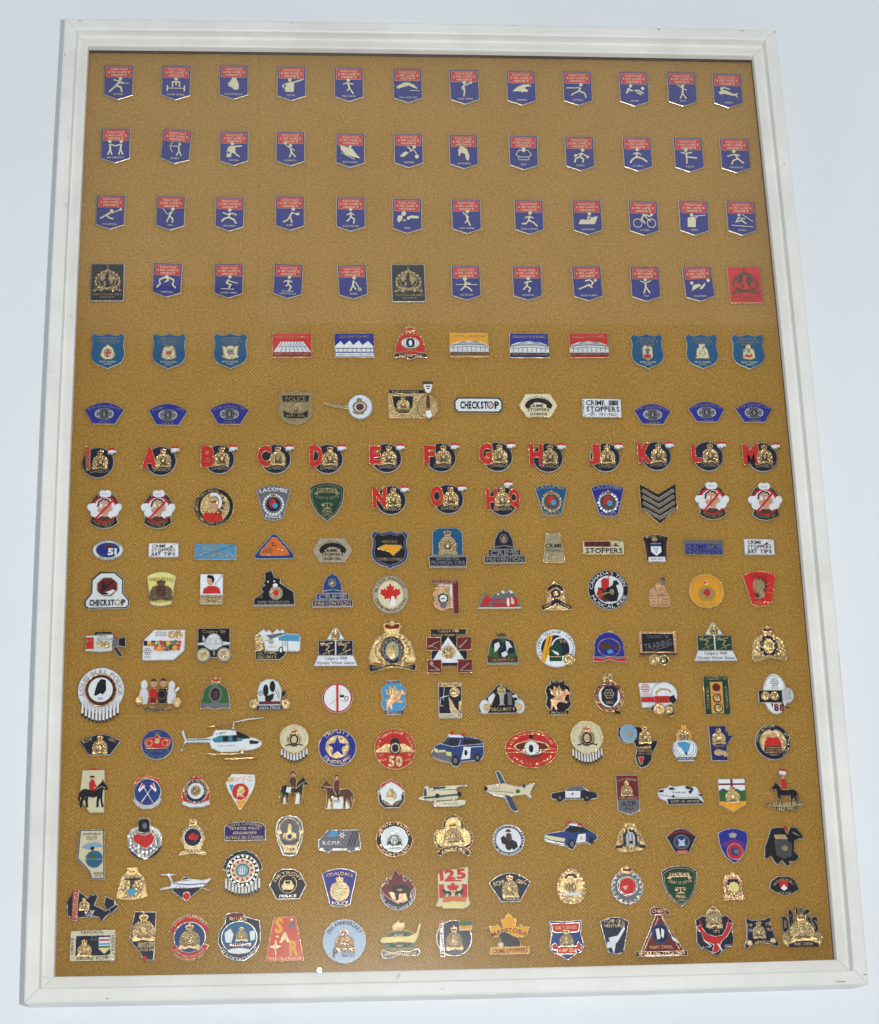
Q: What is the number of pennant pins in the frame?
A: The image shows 45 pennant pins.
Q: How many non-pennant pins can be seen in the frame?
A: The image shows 175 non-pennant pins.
